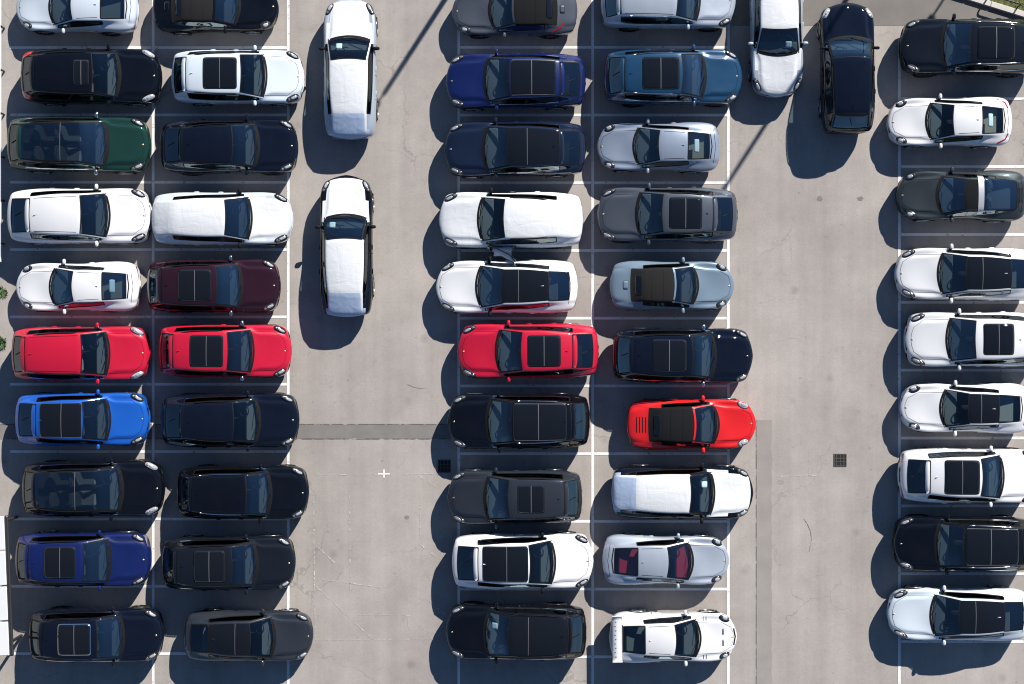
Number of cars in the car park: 53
